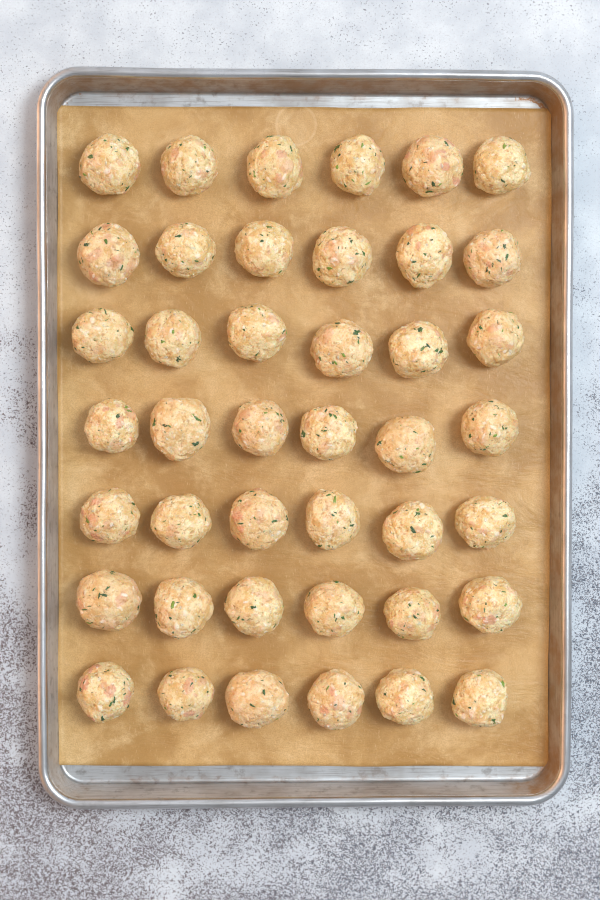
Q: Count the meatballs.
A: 42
